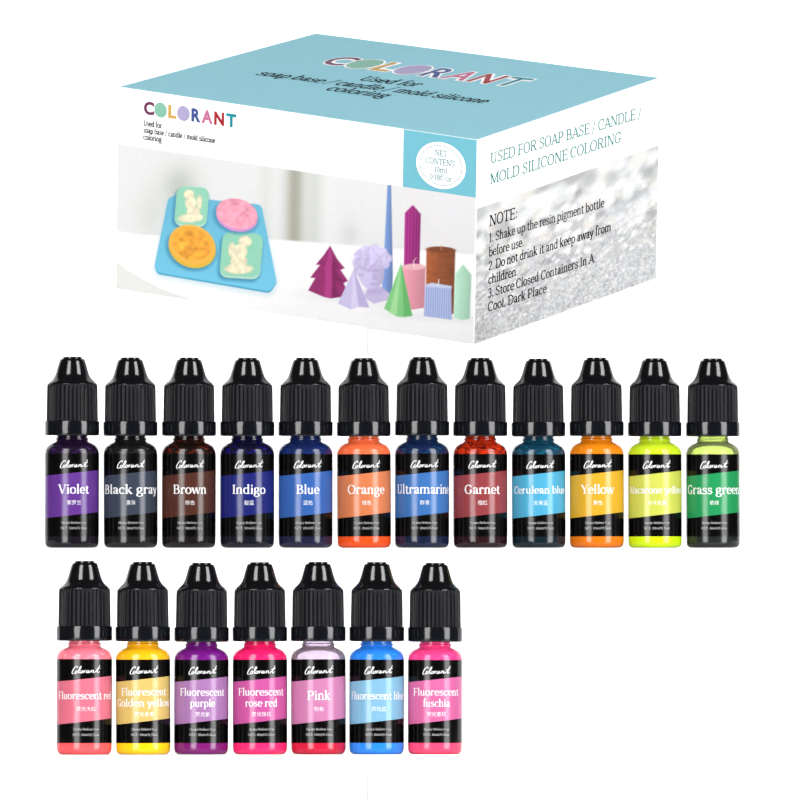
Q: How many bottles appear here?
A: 19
